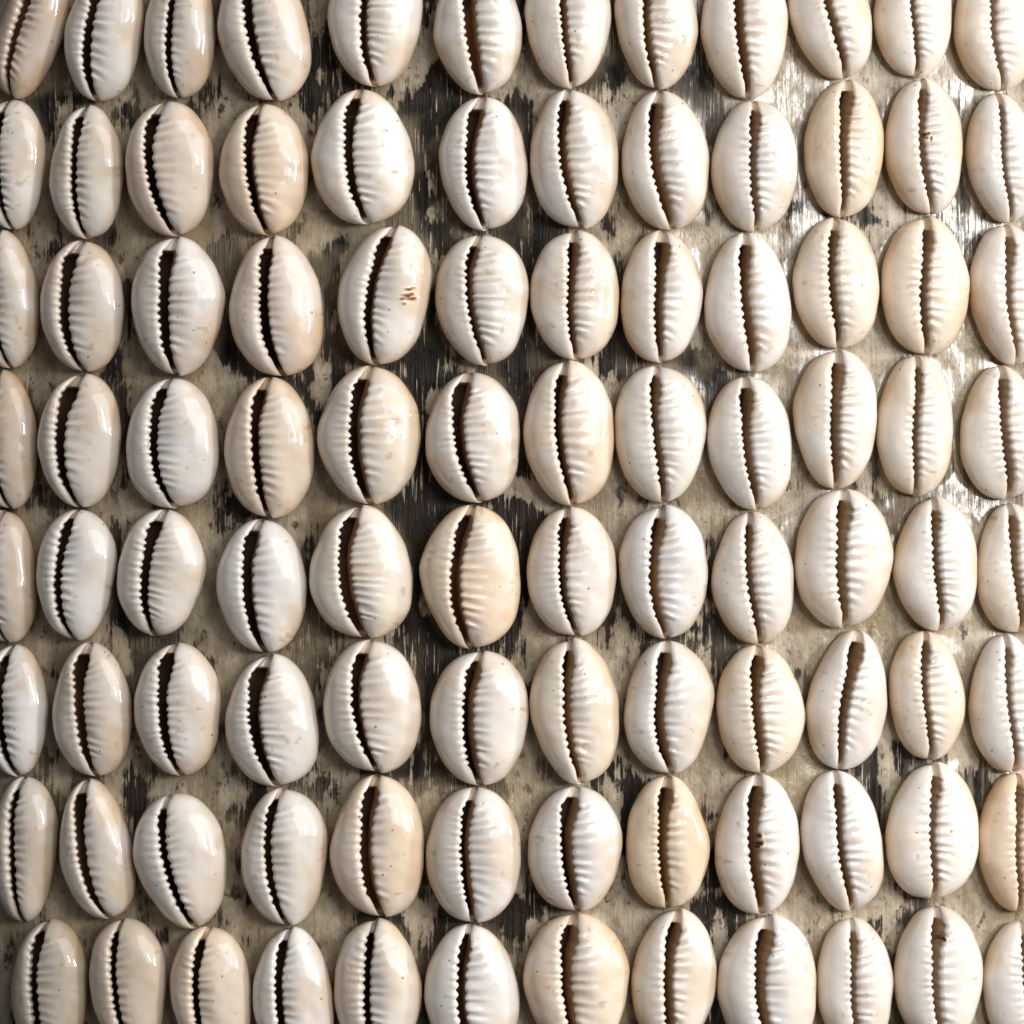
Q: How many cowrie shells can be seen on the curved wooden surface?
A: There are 96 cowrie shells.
